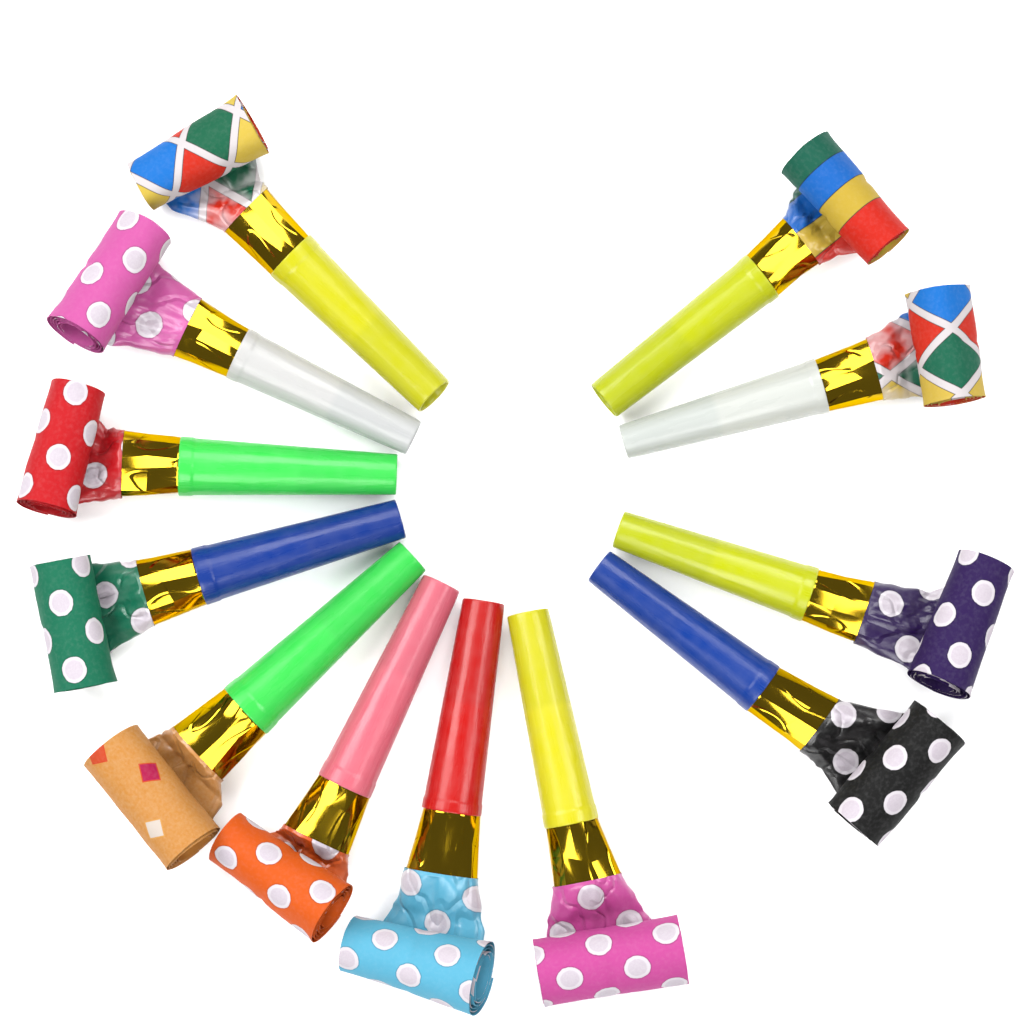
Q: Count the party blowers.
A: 12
